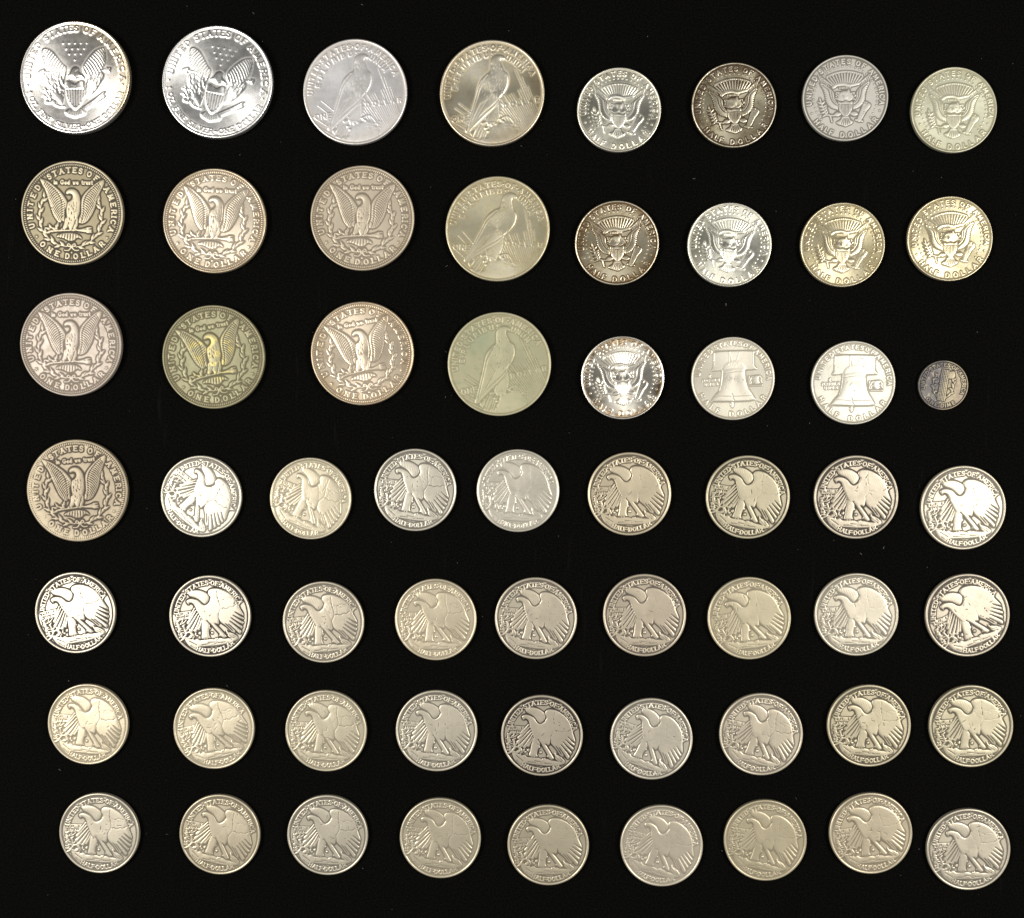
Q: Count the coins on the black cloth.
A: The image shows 60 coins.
